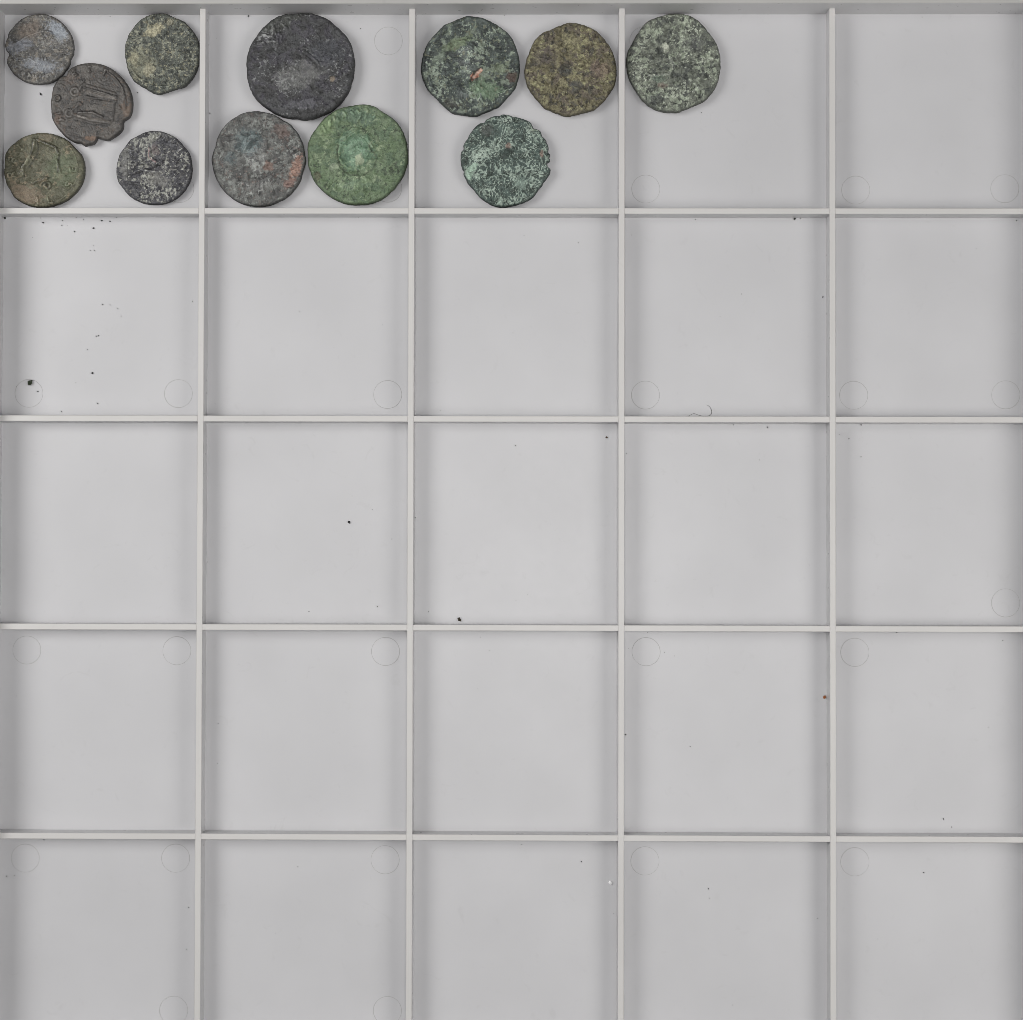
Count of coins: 12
